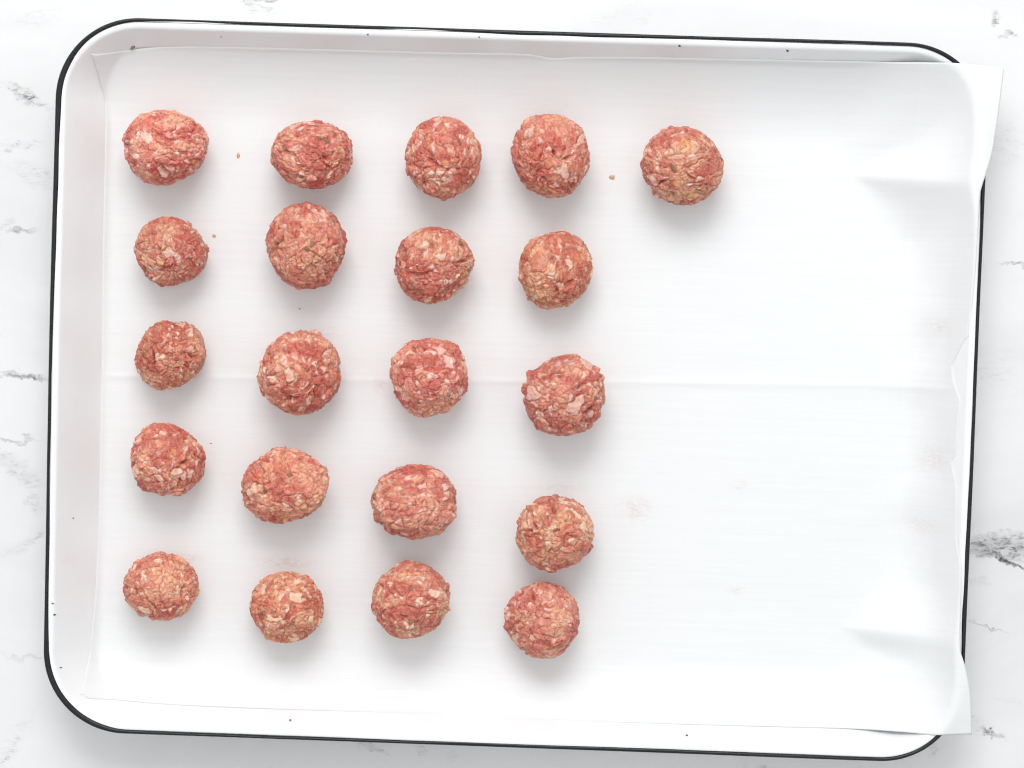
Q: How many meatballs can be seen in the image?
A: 21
